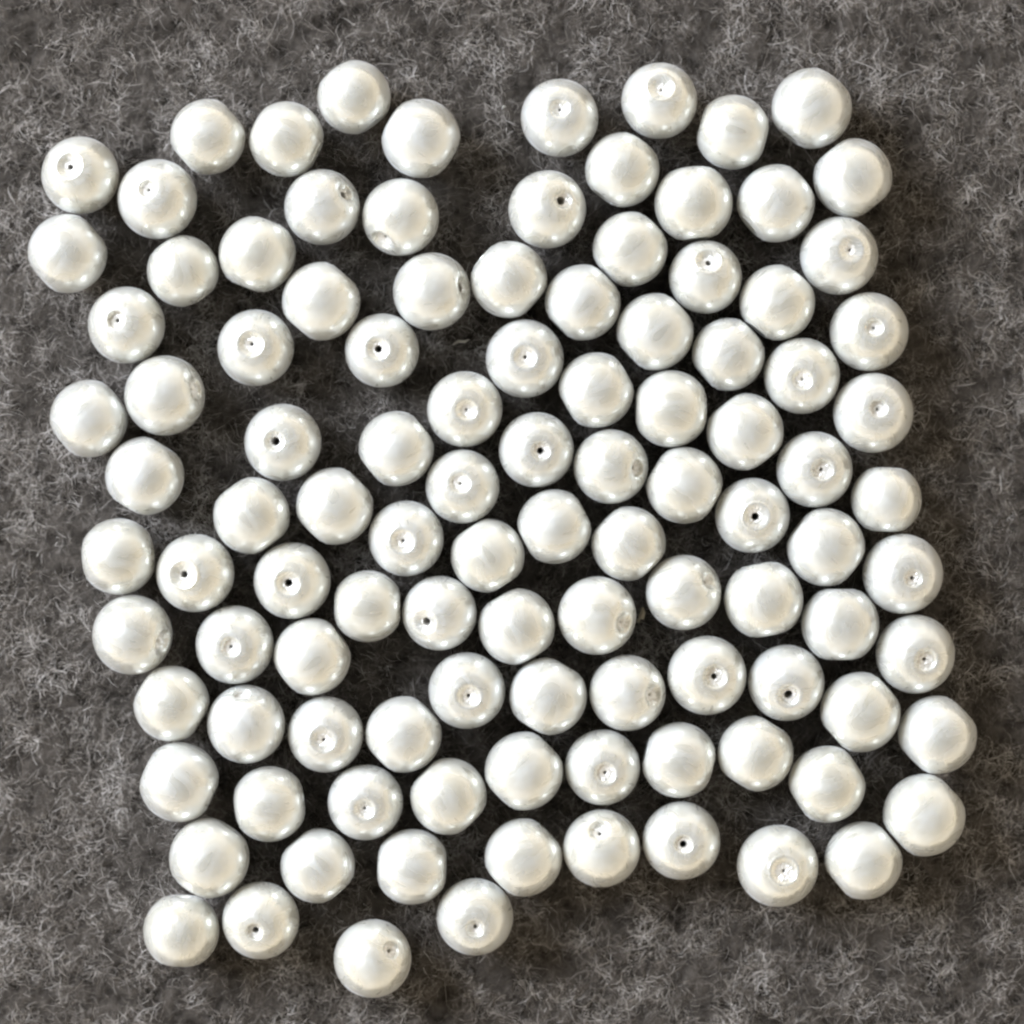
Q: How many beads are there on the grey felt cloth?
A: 108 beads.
